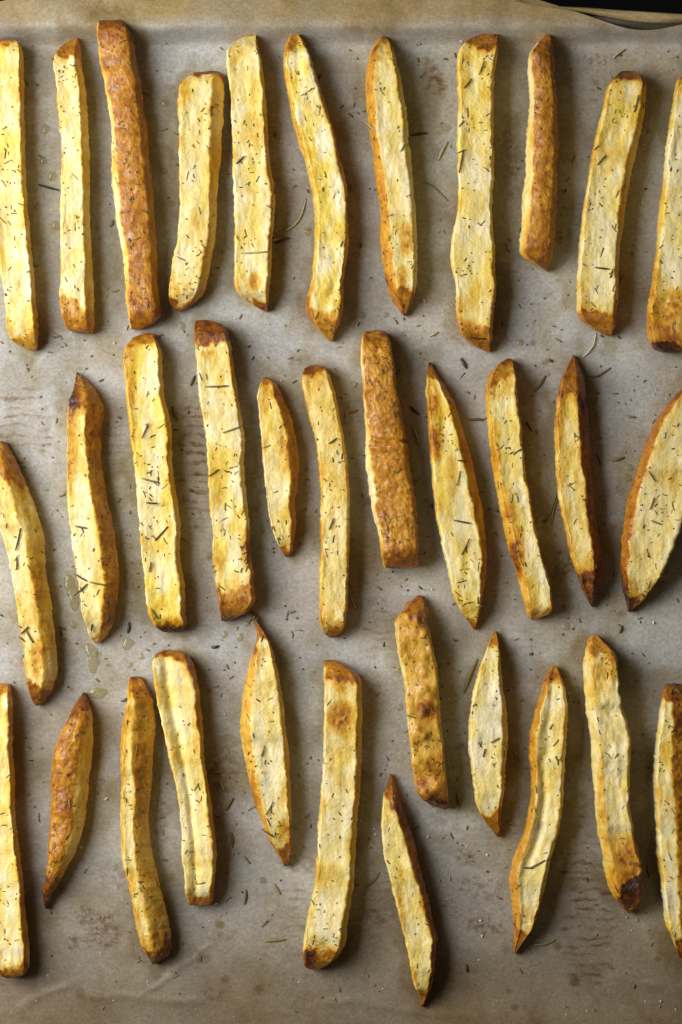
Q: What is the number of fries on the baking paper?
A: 34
